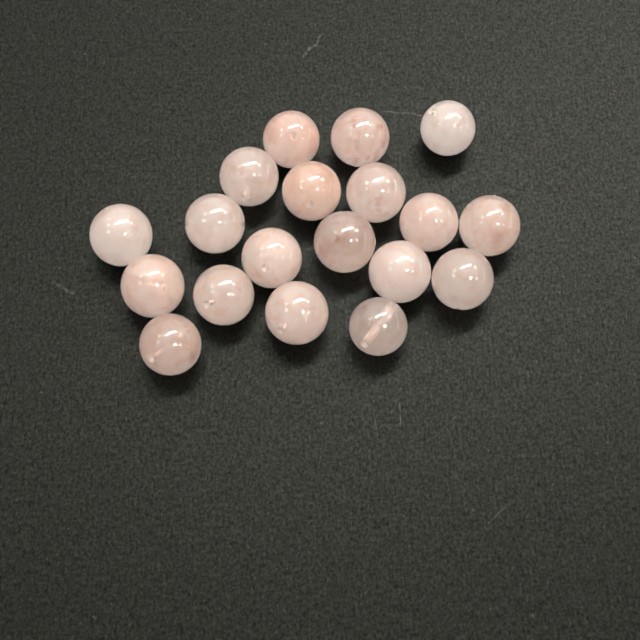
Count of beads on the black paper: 19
